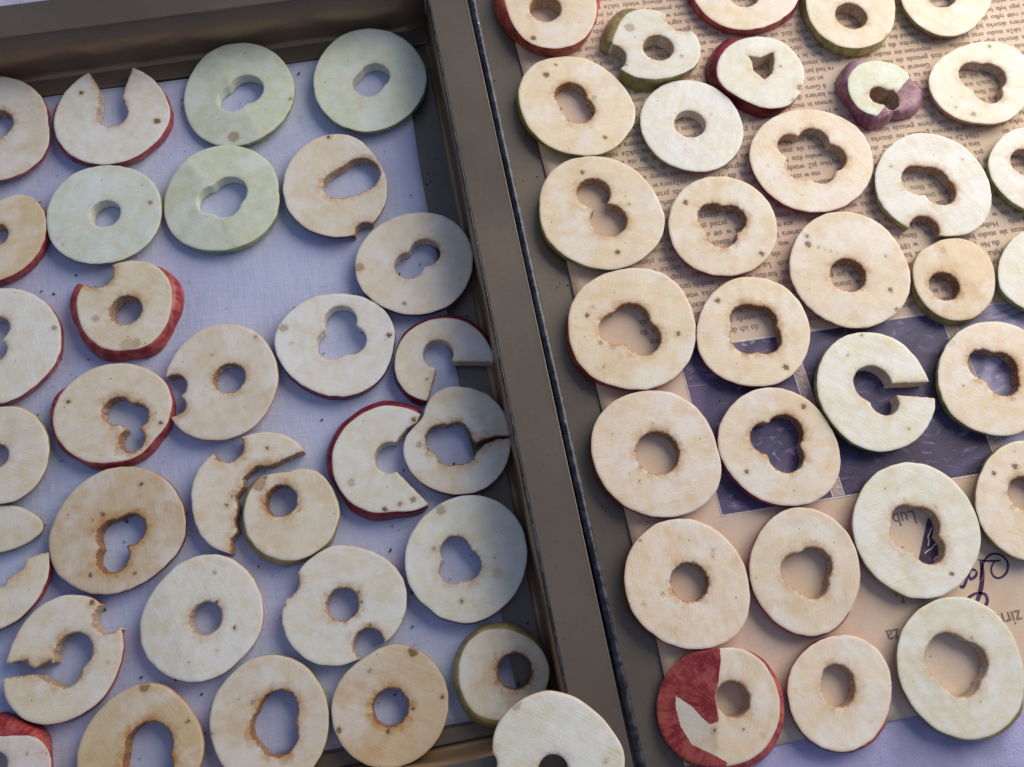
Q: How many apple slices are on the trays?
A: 64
